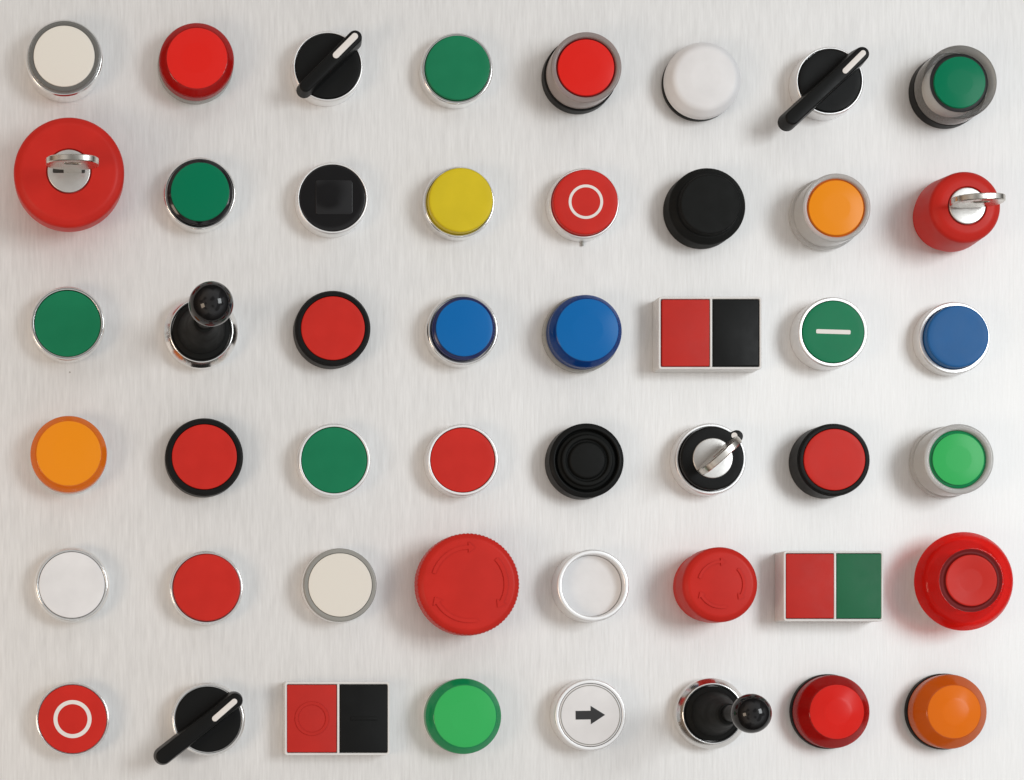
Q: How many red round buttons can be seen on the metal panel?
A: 15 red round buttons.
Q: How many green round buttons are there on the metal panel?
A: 8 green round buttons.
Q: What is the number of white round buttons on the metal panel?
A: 6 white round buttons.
